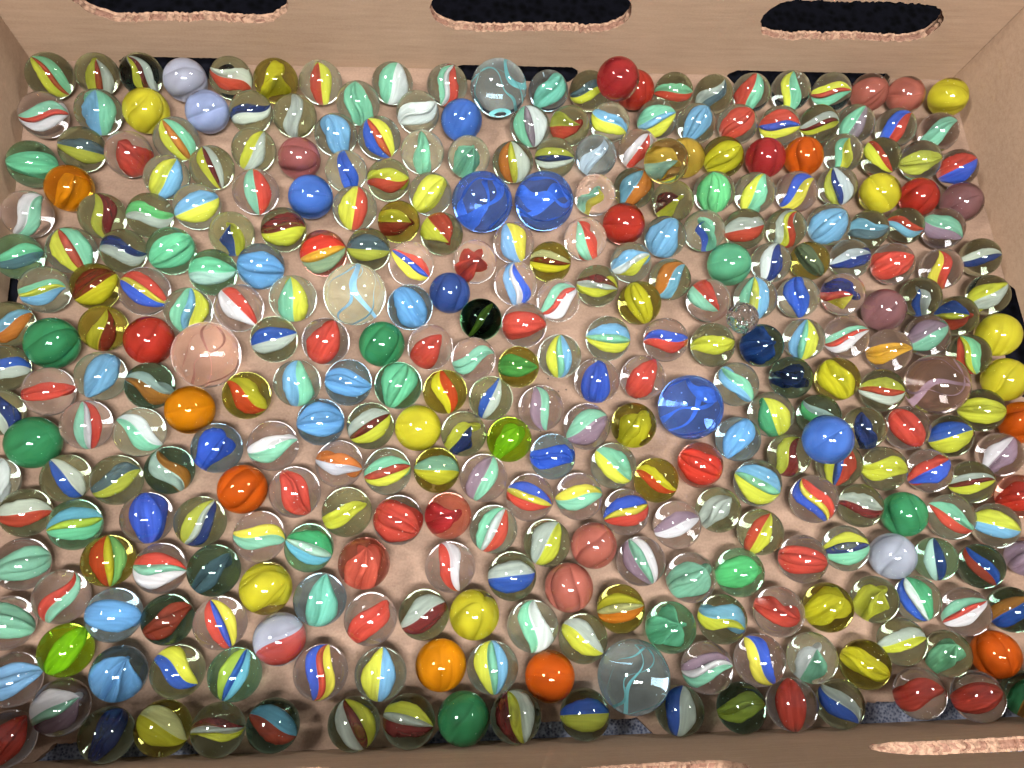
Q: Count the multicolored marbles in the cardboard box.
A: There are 191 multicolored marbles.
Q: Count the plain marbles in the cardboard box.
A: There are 143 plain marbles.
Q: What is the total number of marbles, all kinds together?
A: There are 334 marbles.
